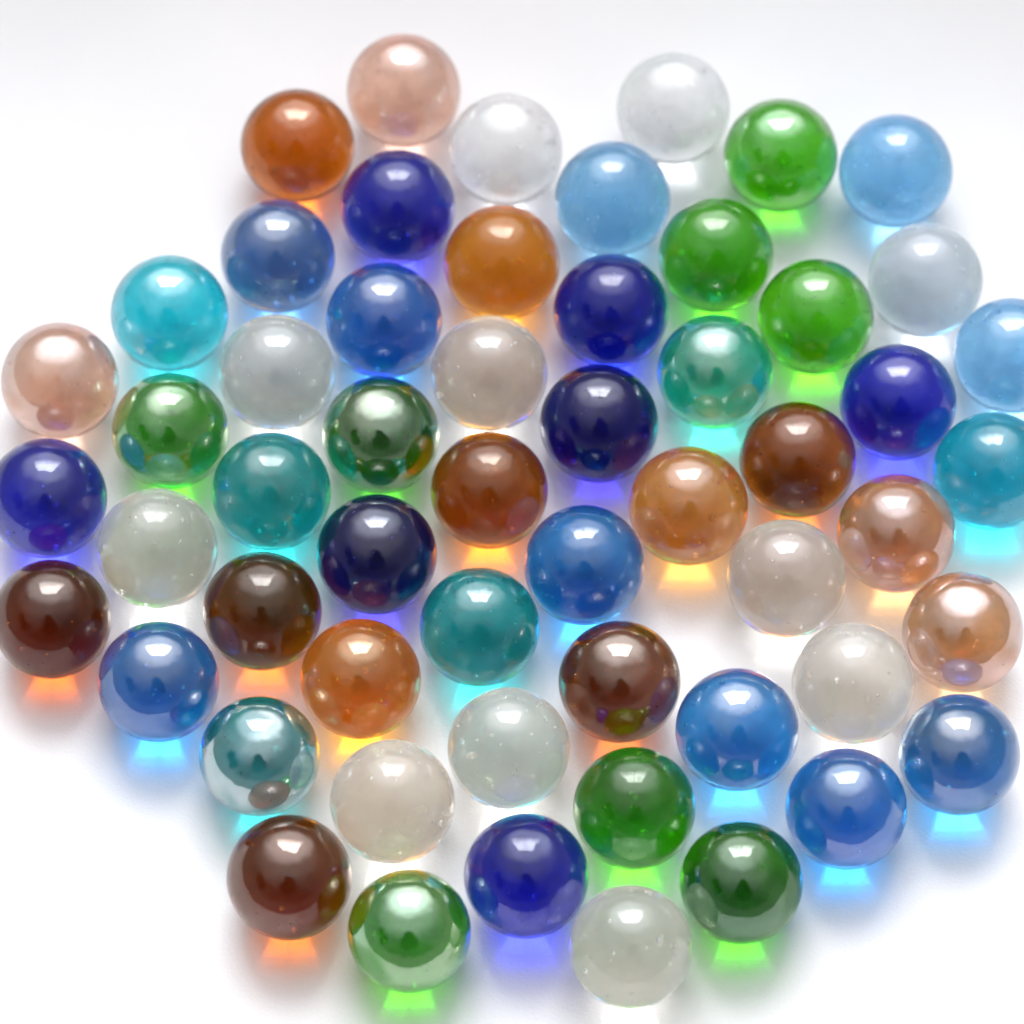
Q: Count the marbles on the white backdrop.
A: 56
